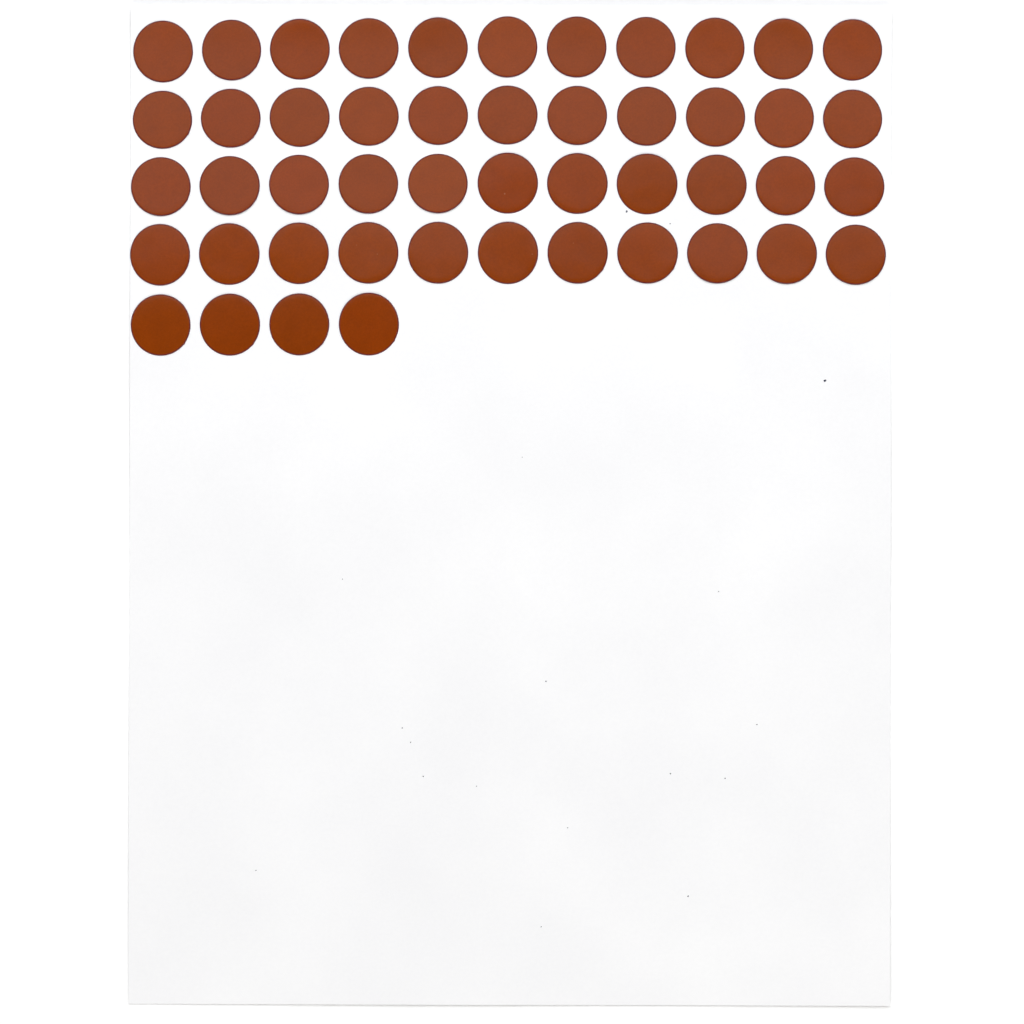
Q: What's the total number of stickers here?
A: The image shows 48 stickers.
